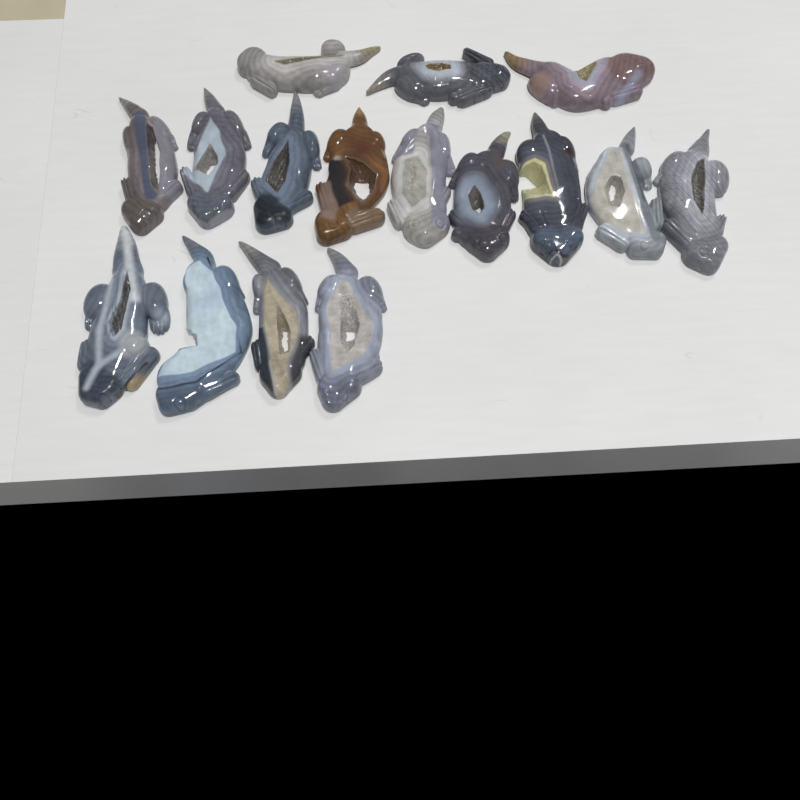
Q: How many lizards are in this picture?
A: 16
